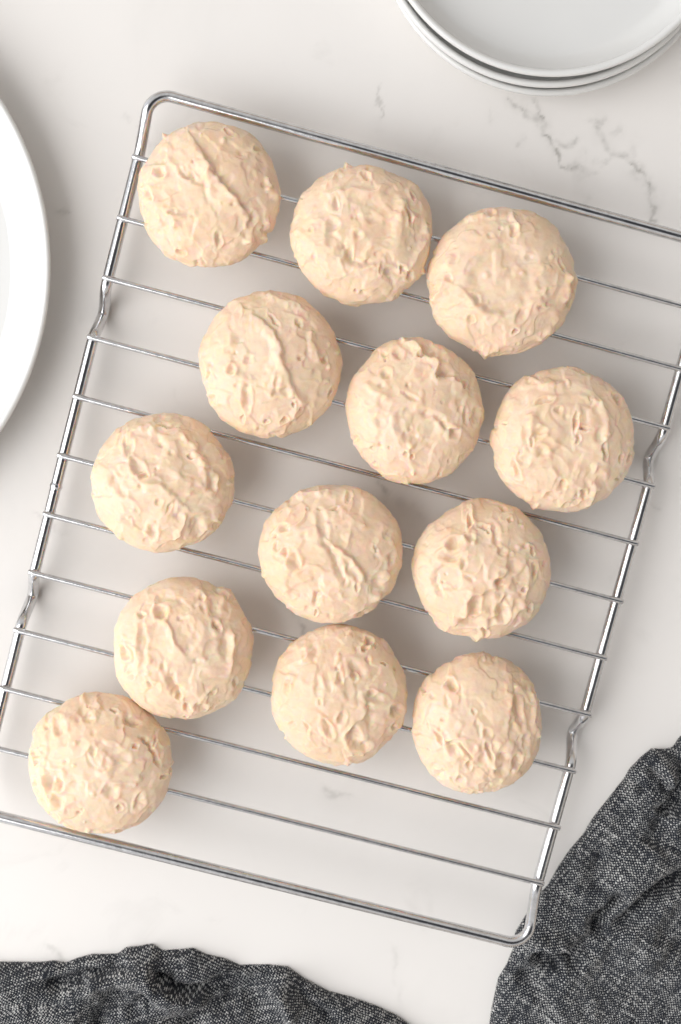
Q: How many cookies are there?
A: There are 13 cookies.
